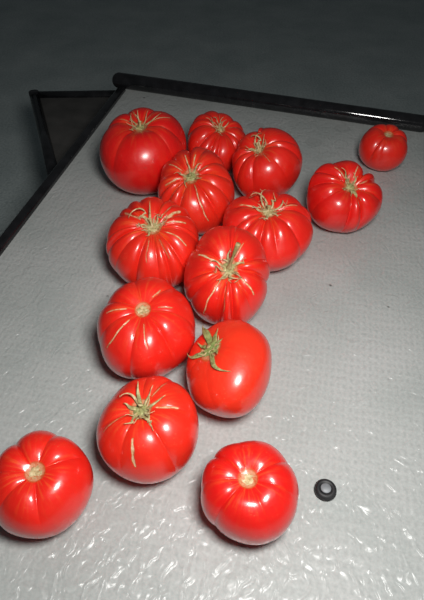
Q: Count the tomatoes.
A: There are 14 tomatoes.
